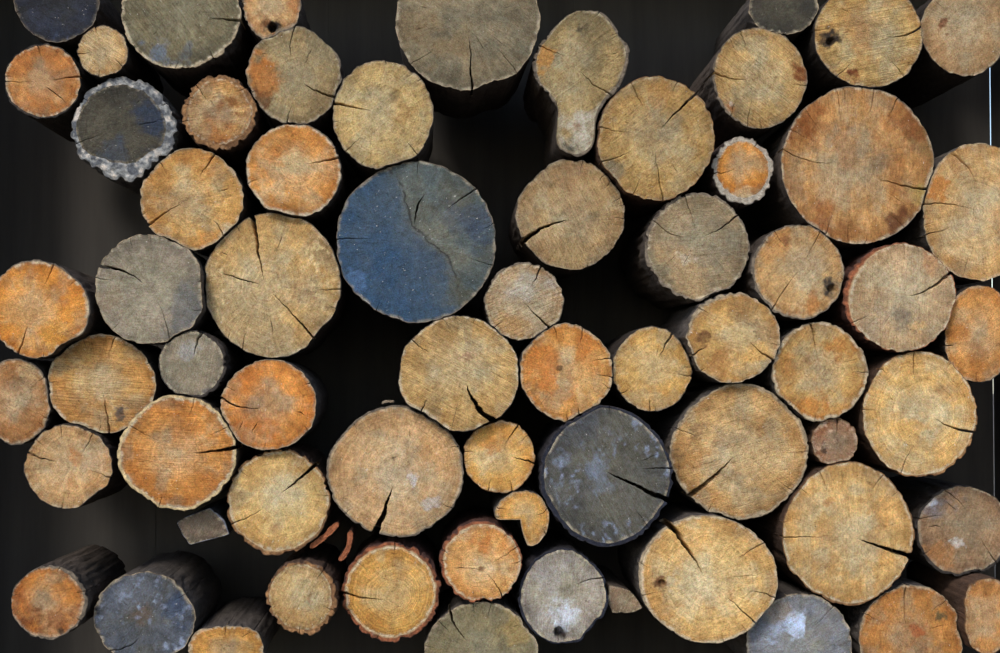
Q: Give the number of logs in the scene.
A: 66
